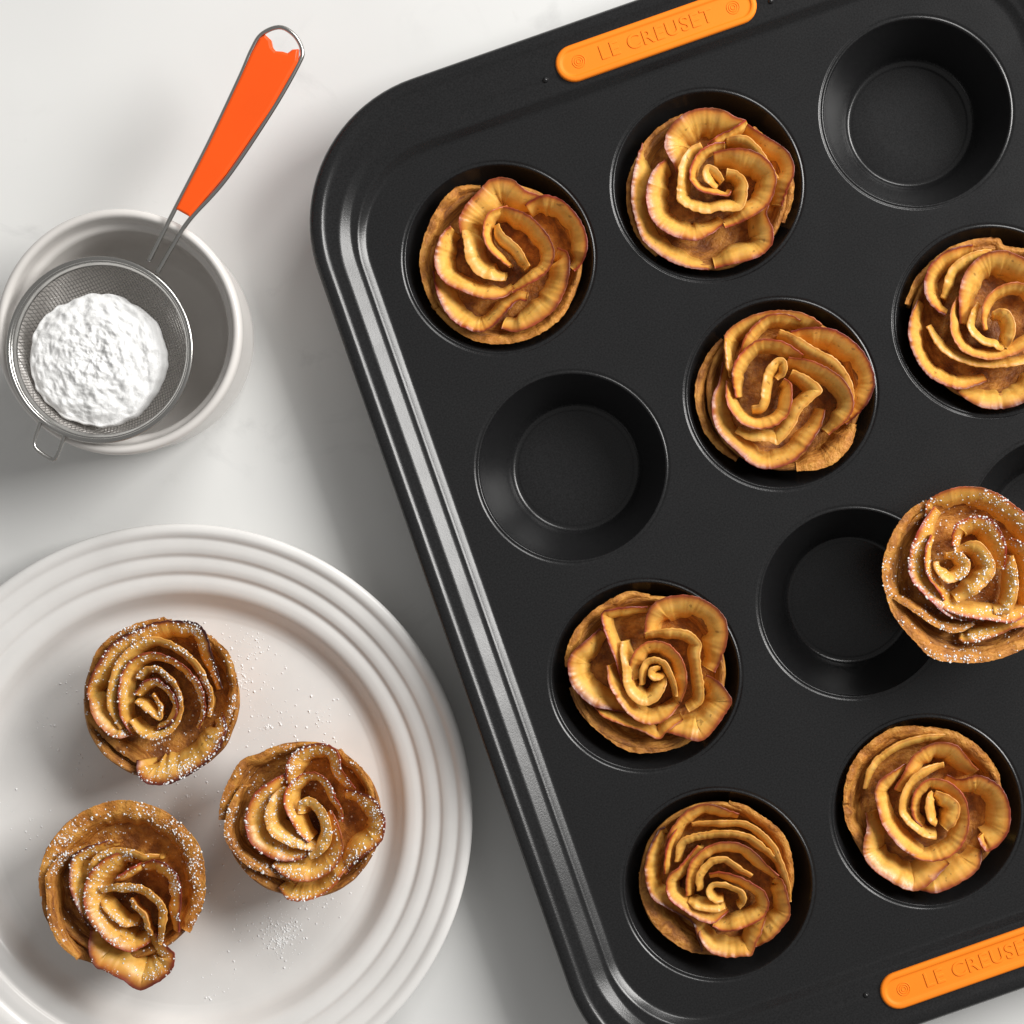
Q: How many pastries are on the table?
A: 11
